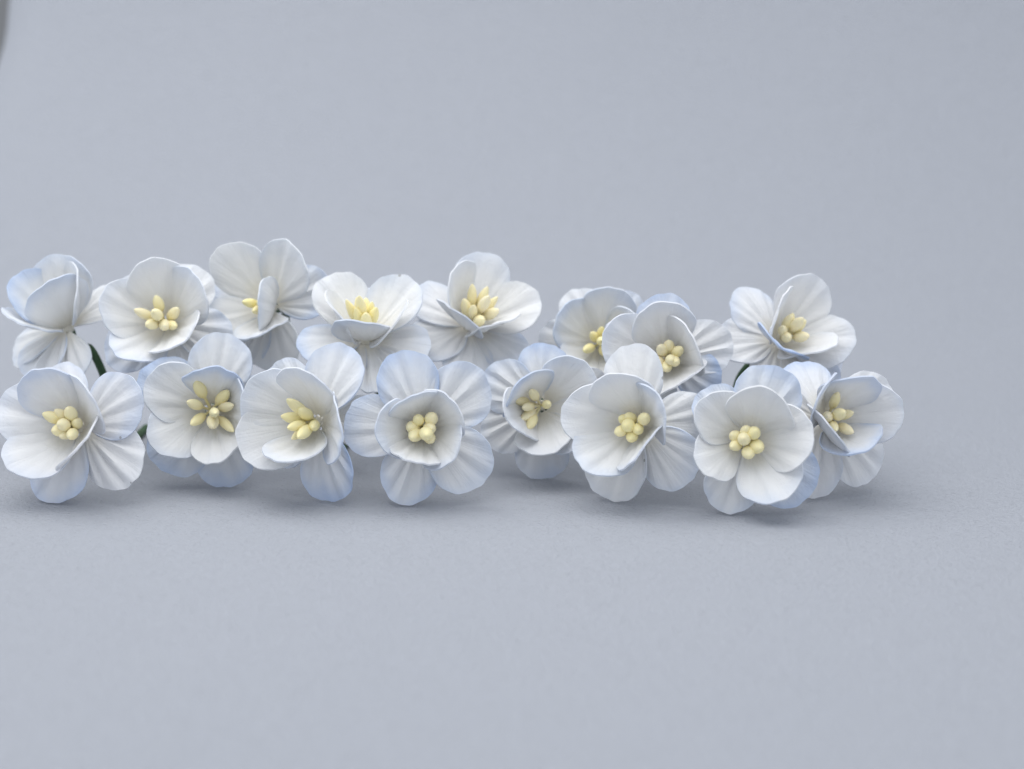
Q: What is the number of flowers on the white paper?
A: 16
